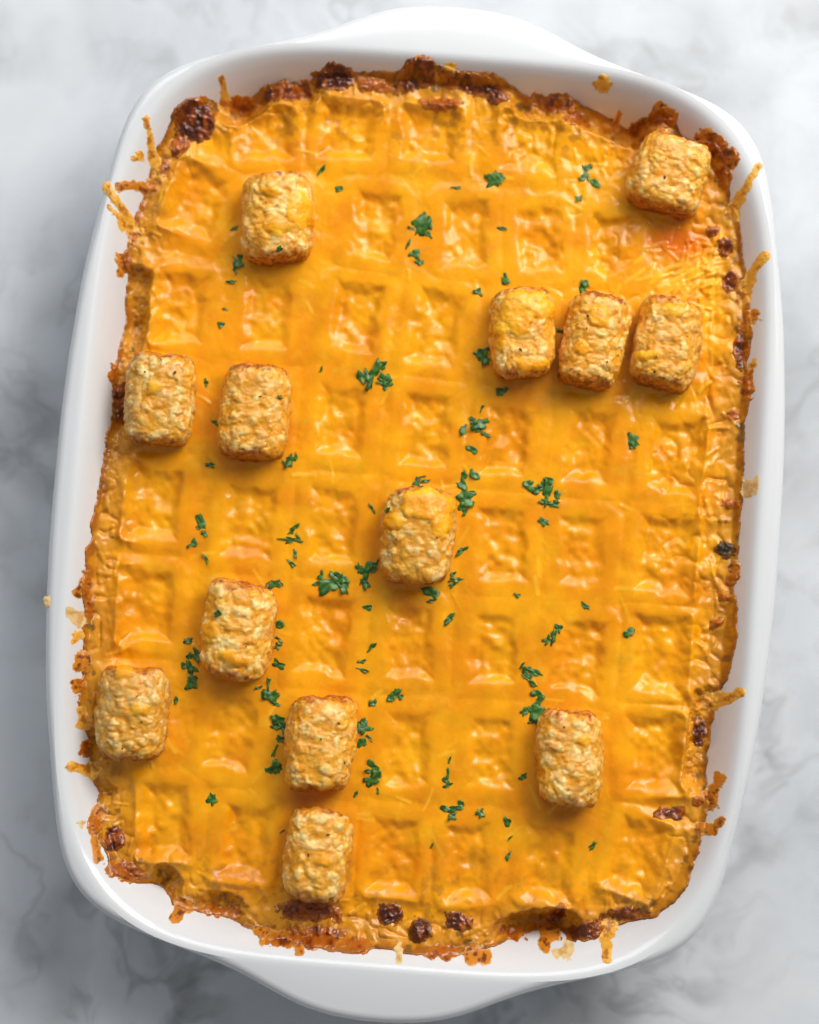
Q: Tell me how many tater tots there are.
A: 13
